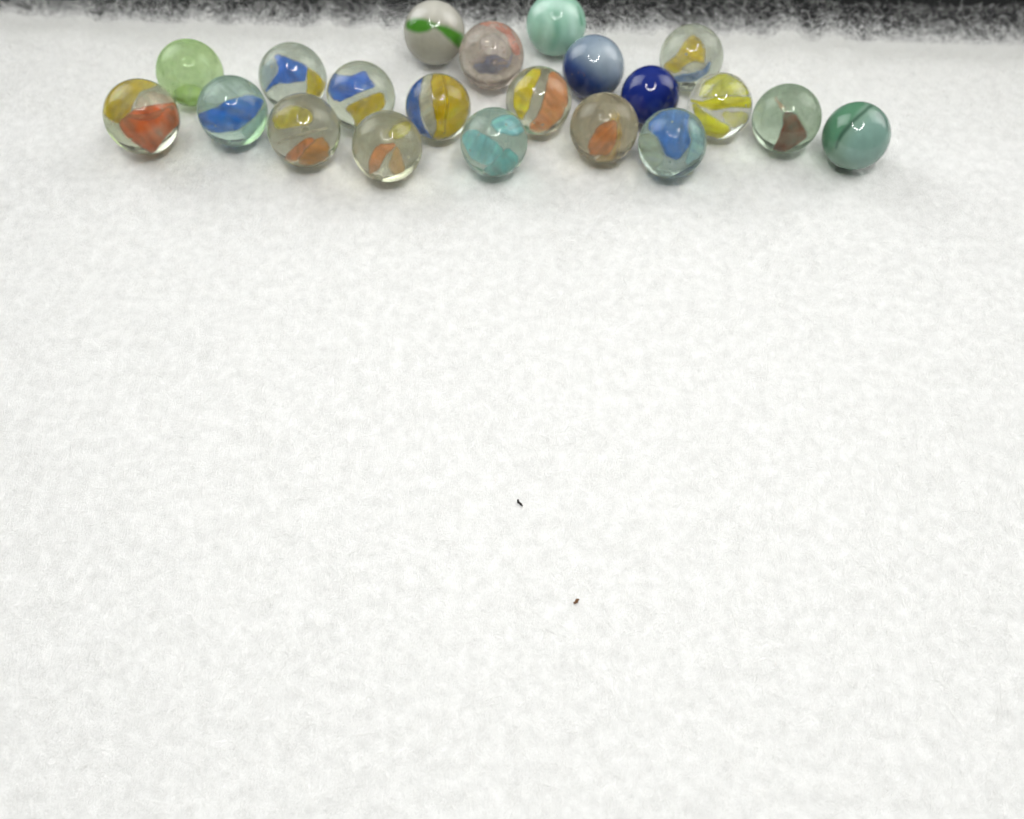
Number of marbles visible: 21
